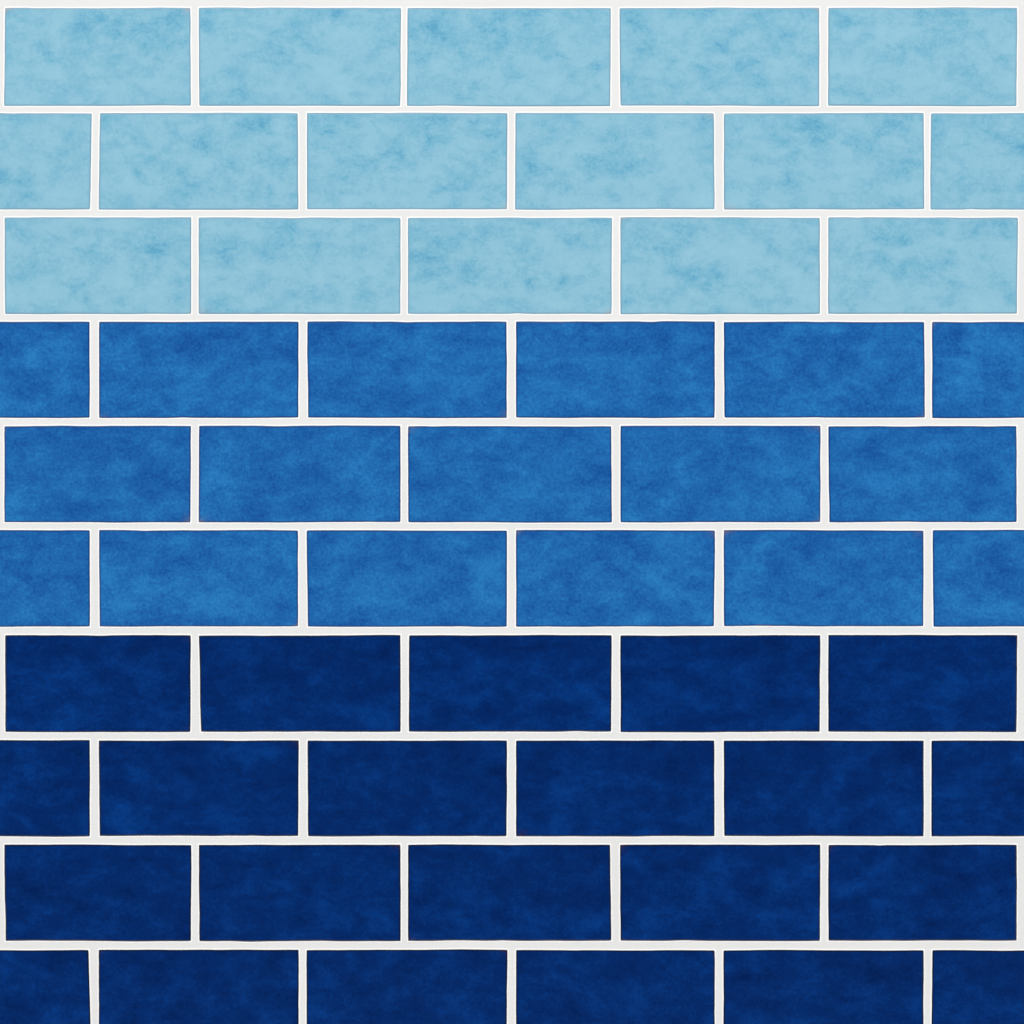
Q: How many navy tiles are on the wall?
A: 22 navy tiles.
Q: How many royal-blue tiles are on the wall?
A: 17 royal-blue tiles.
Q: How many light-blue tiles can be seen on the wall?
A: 16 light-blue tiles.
